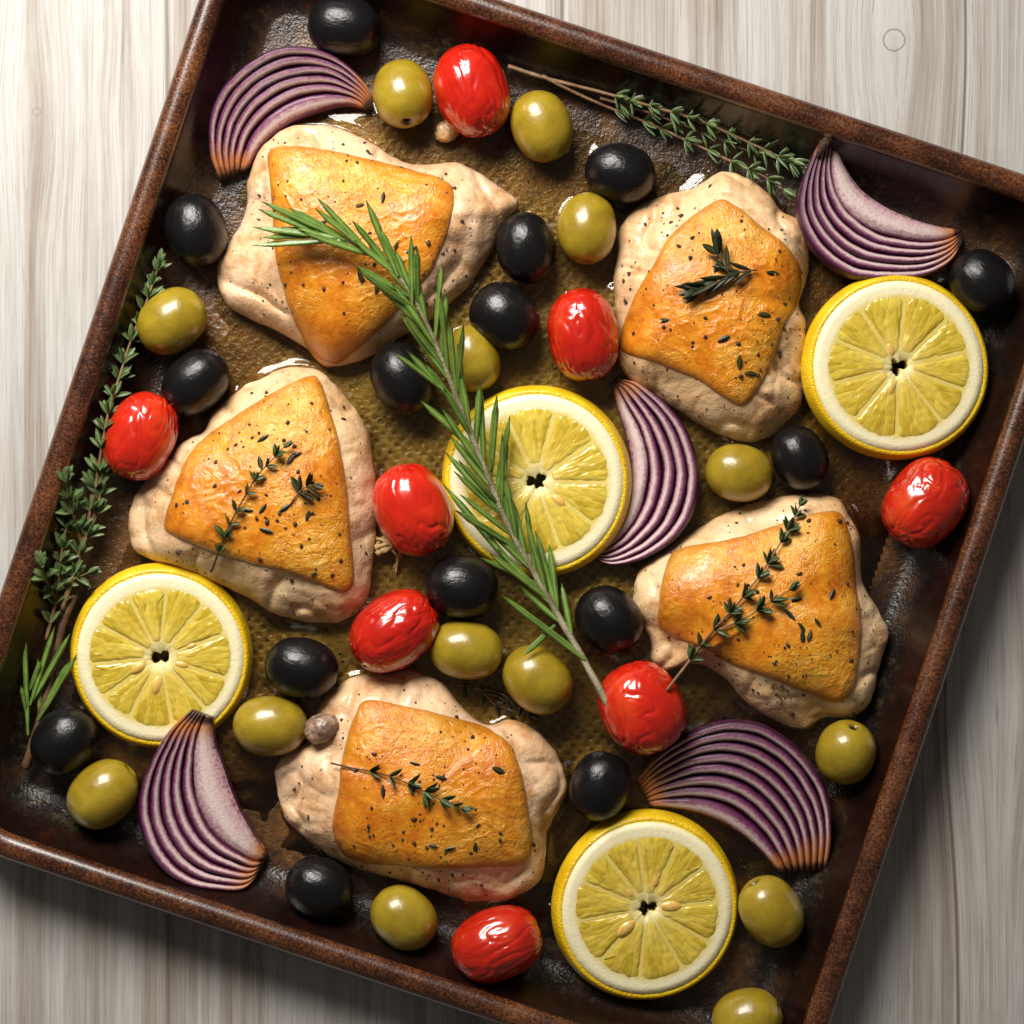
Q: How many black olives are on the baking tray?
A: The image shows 15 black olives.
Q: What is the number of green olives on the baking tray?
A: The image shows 14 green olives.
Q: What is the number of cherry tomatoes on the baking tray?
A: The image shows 8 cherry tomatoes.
